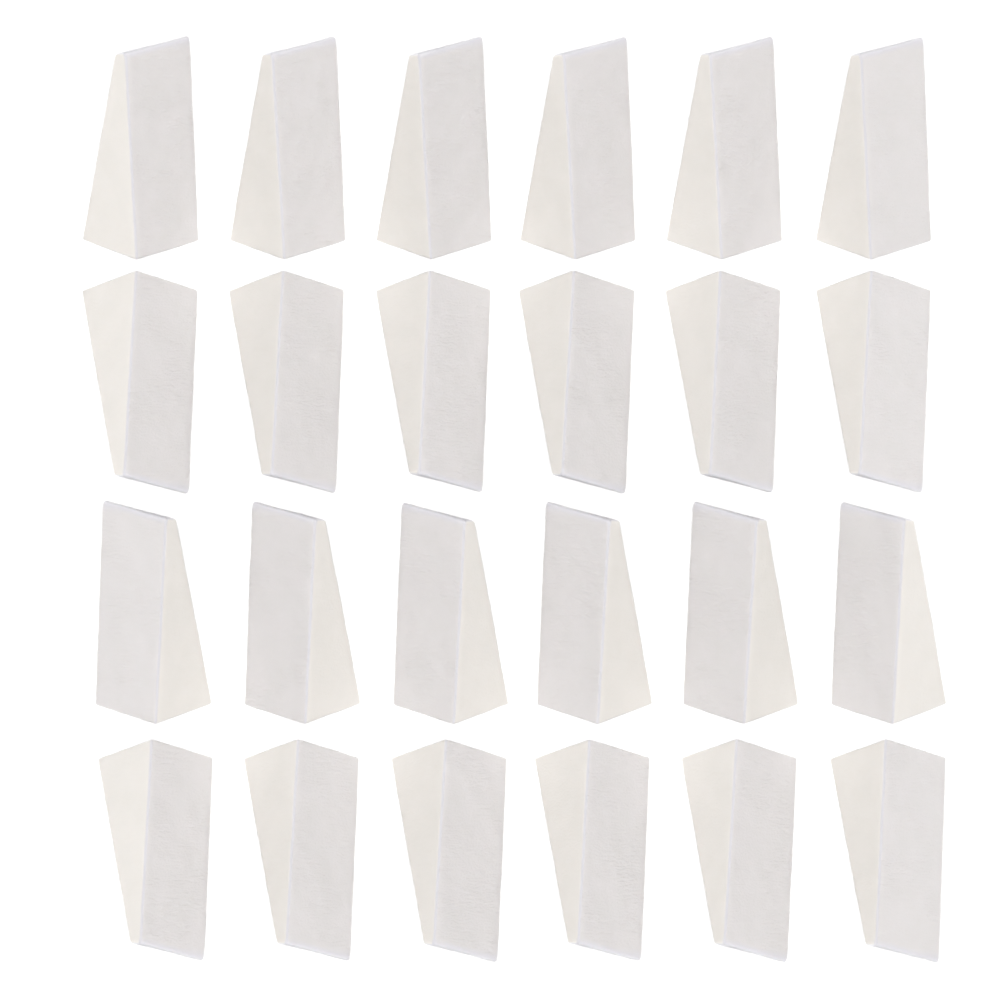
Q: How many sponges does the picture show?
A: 24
